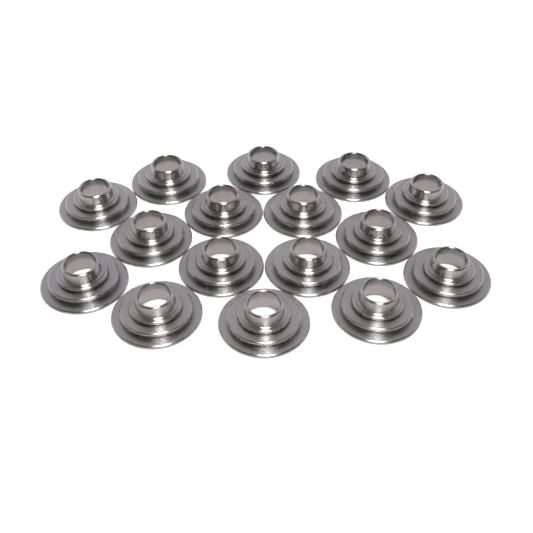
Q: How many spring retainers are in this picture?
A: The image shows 16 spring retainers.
